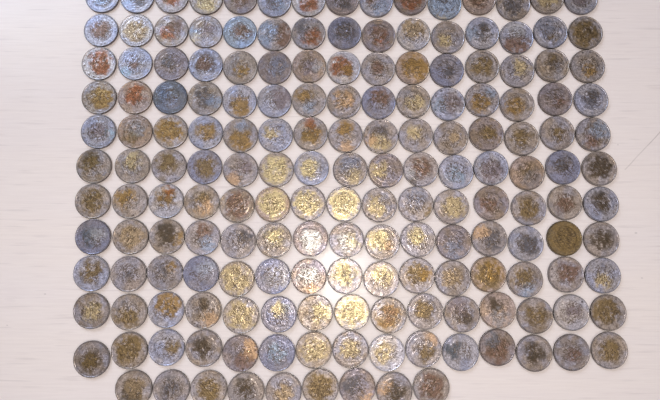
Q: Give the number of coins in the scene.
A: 174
